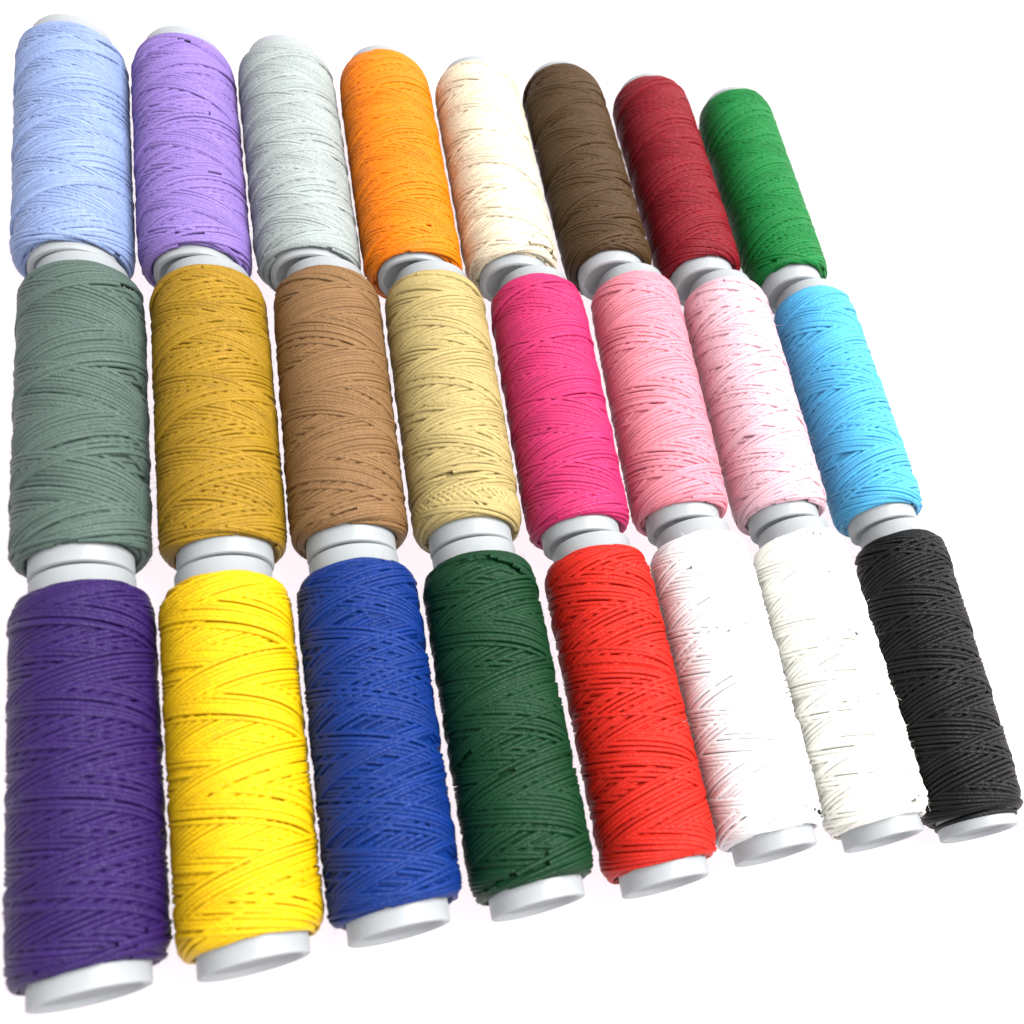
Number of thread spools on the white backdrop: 24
